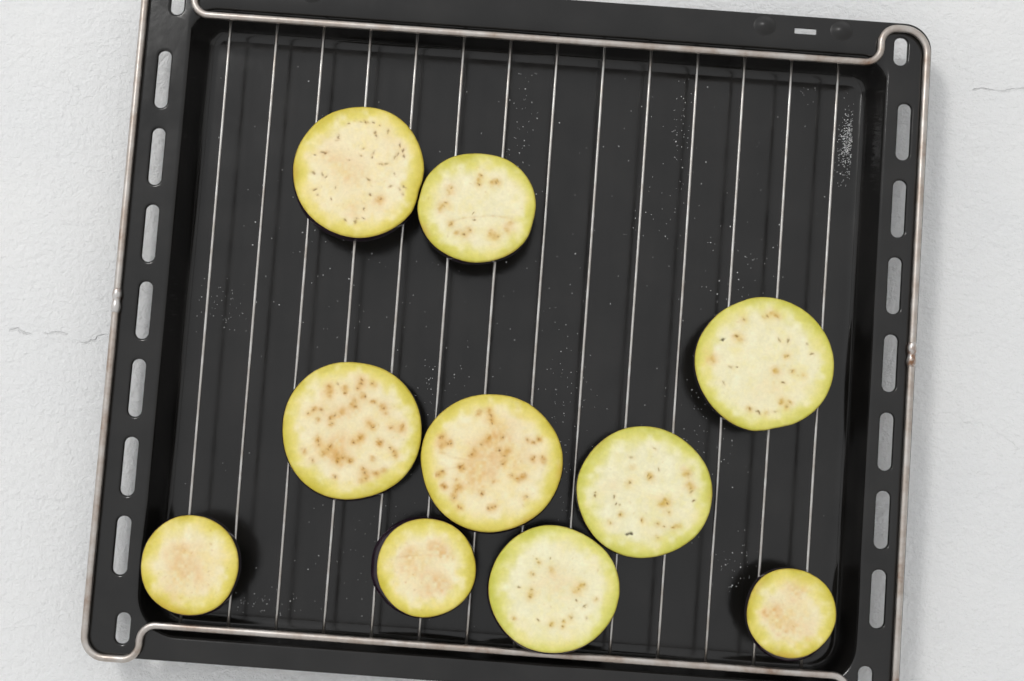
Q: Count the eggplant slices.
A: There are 10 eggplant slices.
